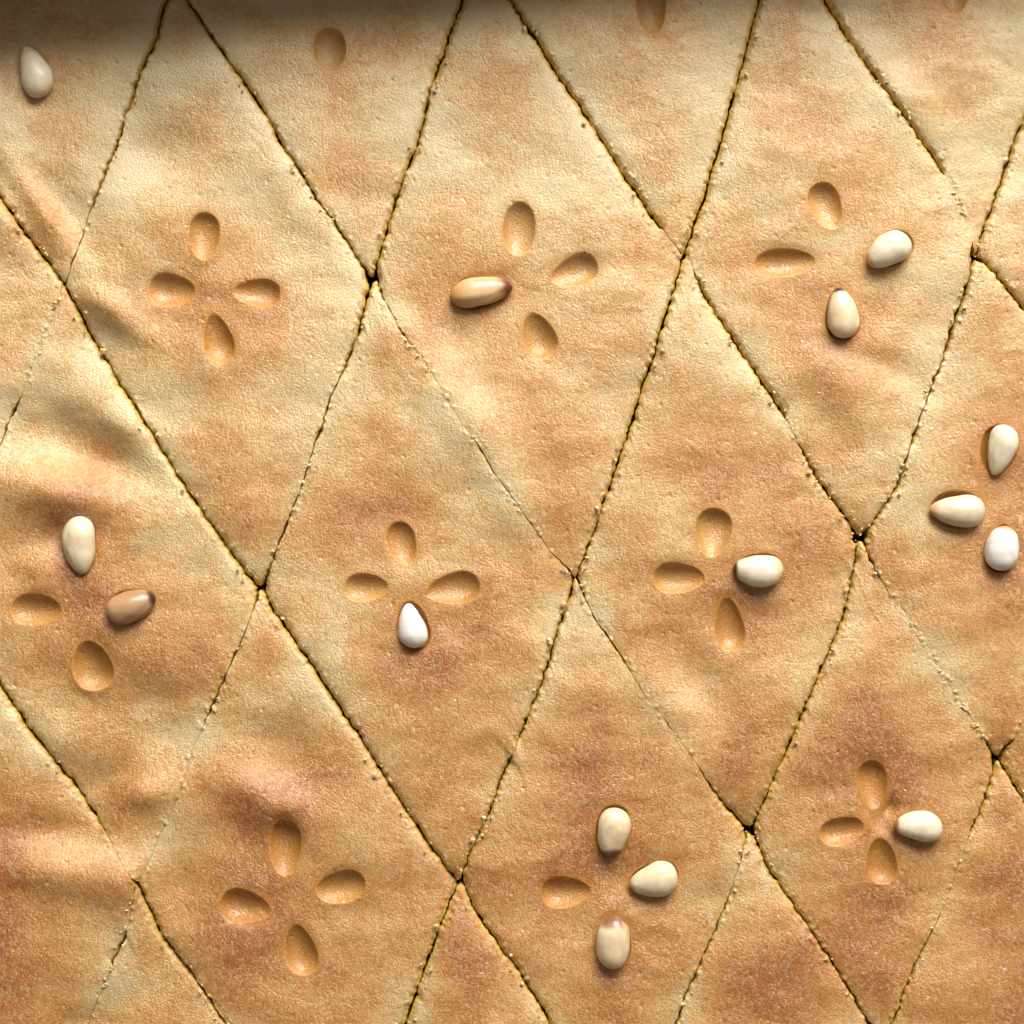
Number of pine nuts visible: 15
